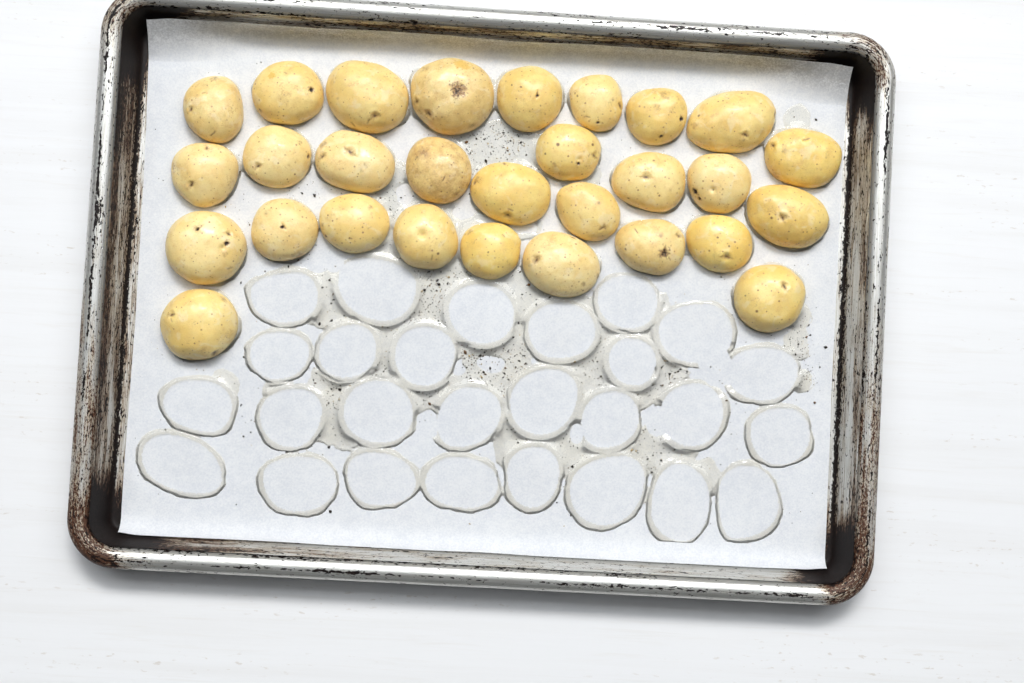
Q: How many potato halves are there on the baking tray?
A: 29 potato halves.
